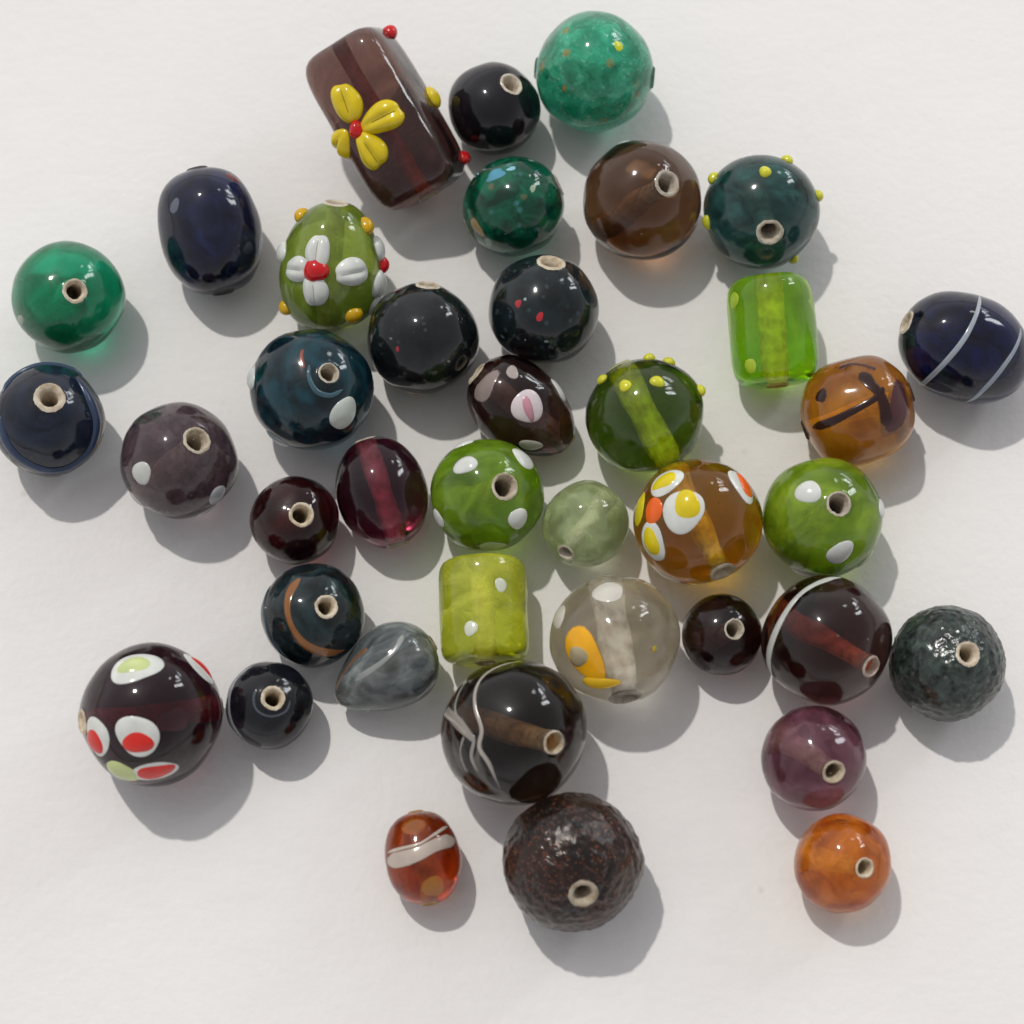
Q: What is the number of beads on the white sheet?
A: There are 39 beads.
